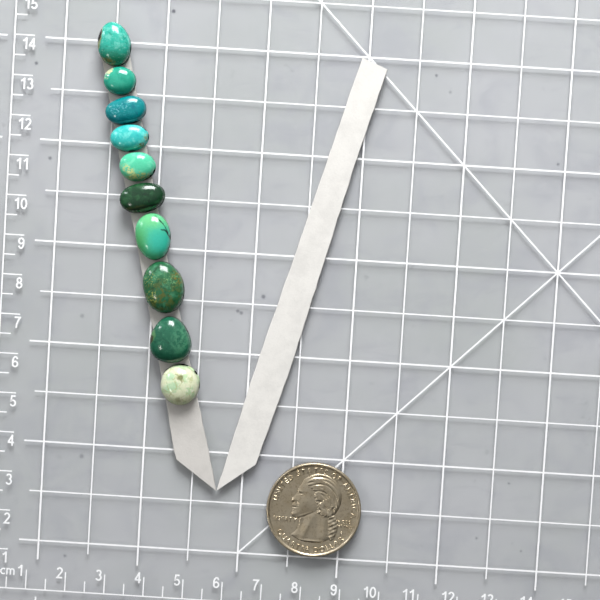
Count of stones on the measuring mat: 10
